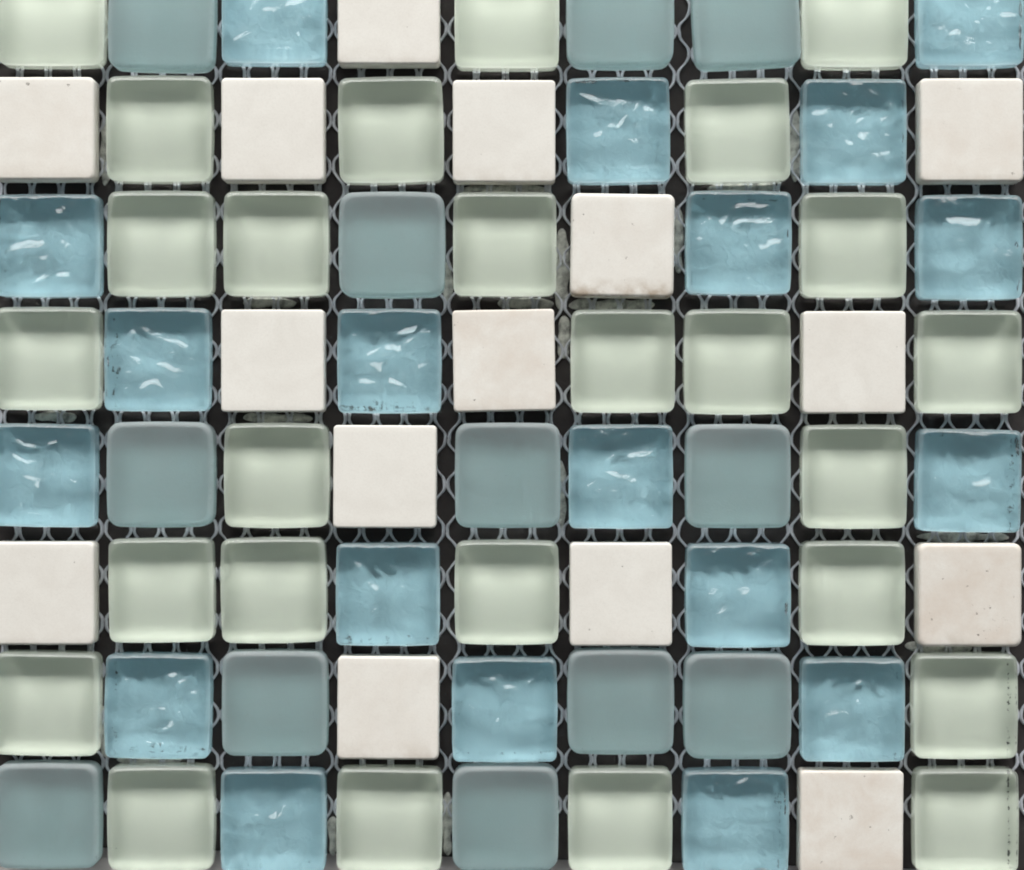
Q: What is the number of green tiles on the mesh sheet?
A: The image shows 26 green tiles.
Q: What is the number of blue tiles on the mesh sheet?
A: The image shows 19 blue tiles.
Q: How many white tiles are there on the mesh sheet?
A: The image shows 15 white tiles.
